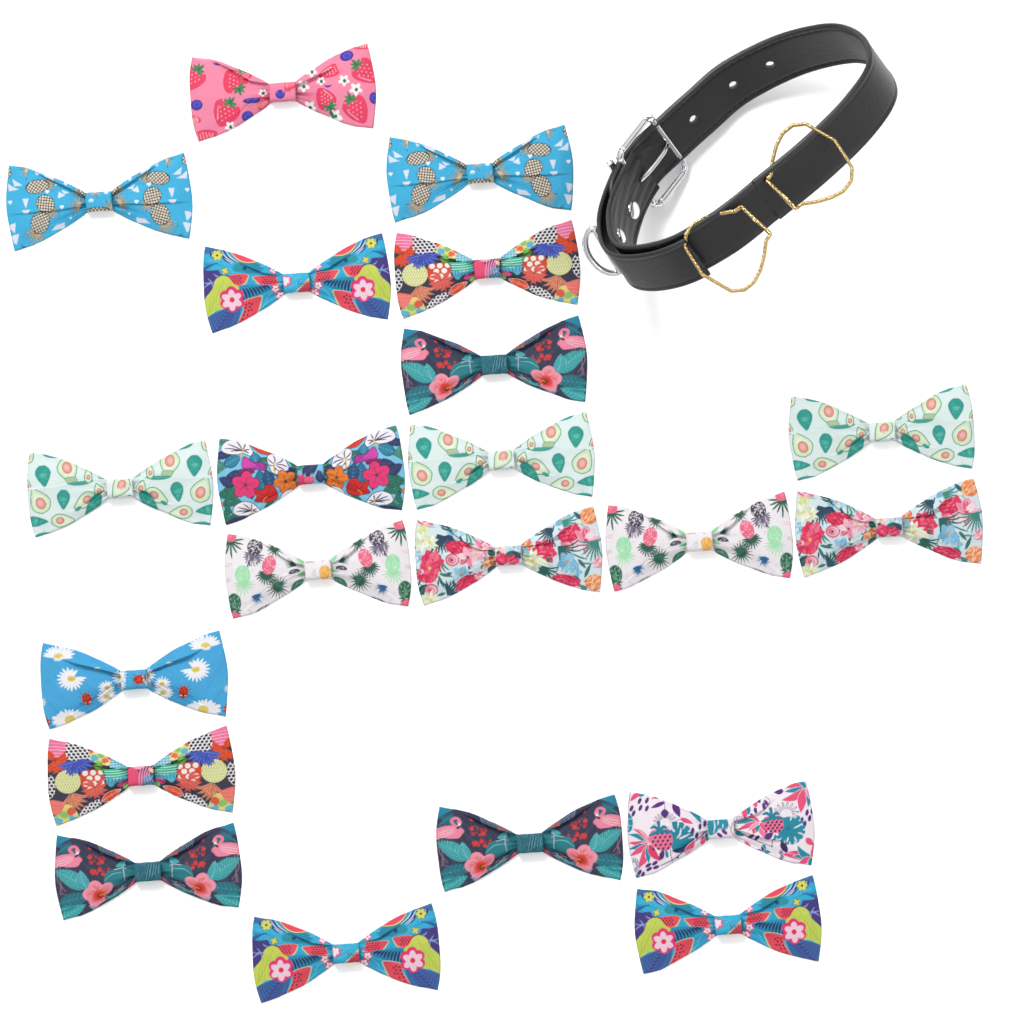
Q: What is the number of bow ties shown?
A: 21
